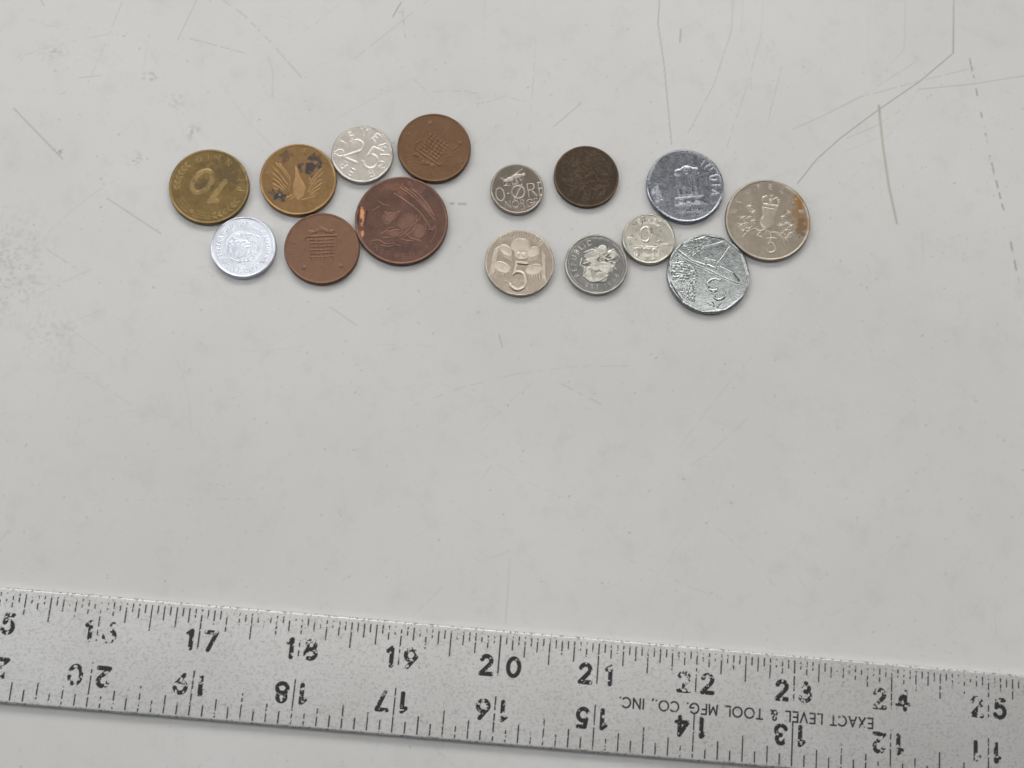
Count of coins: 15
